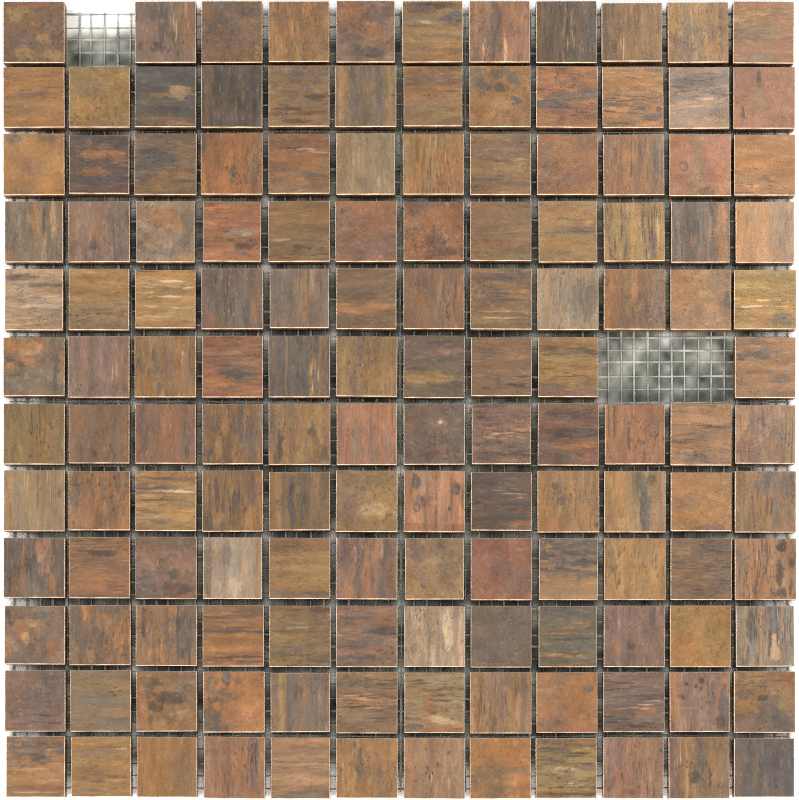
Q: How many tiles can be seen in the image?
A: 141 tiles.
